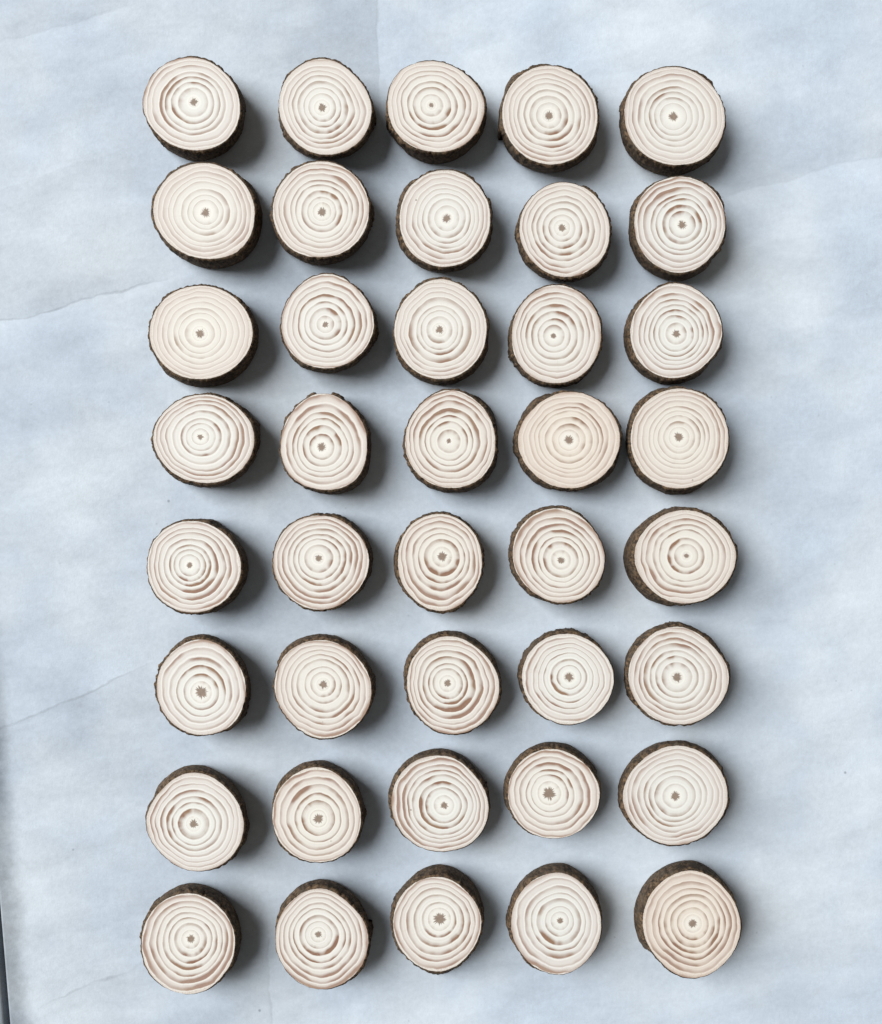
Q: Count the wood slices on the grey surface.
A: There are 40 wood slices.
